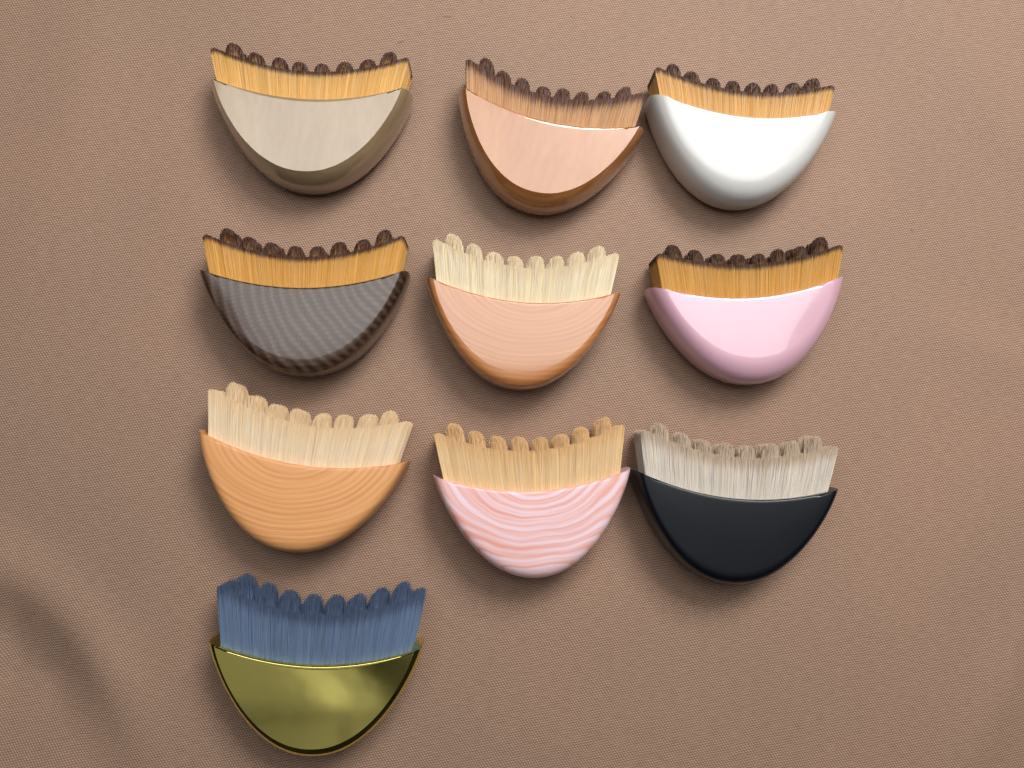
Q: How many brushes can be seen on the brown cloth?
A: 10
